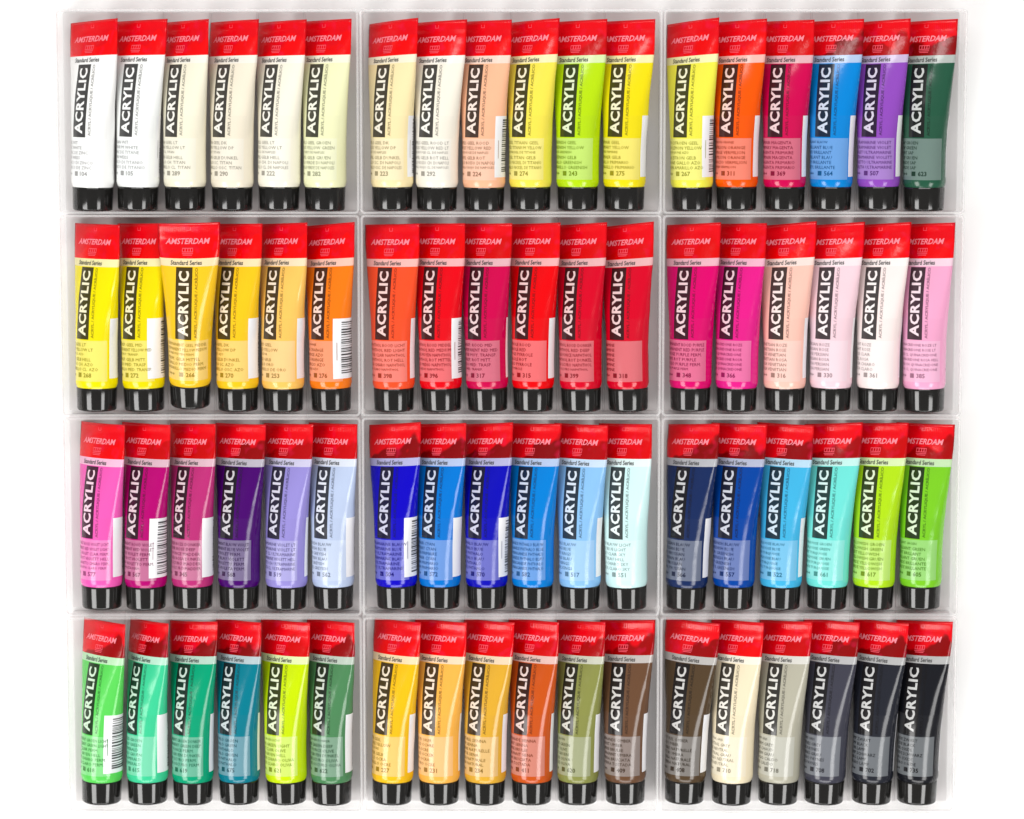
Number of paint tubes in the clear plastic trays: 72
